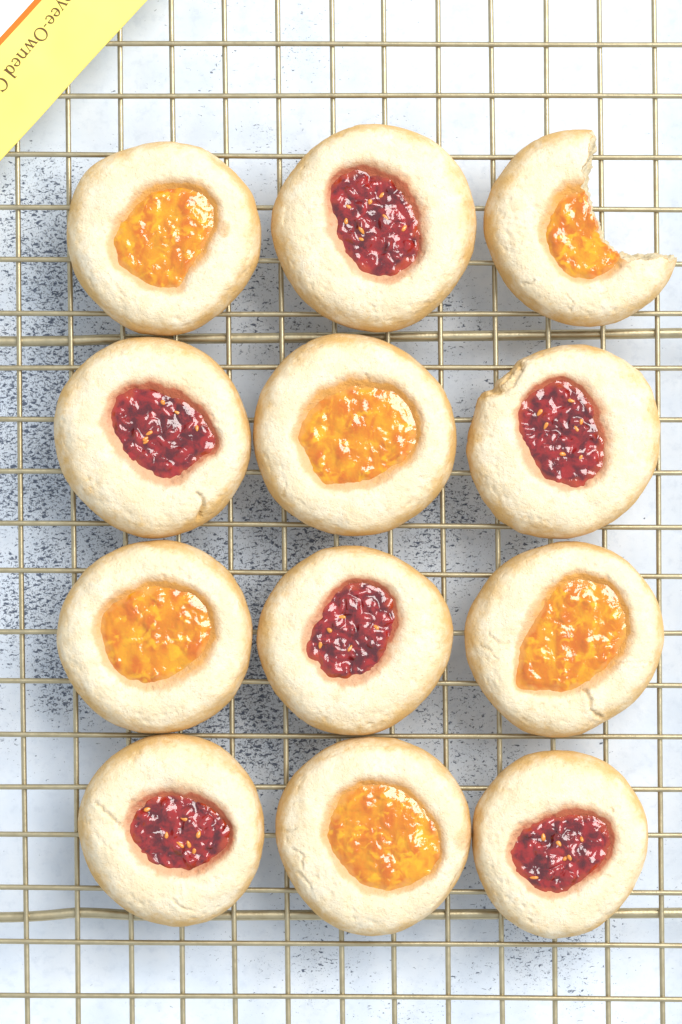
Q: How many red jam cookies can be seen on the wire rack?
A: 6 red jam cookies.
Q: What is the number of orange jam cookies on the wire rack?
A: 6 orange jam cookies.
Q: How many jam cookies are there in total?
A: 12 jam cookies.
